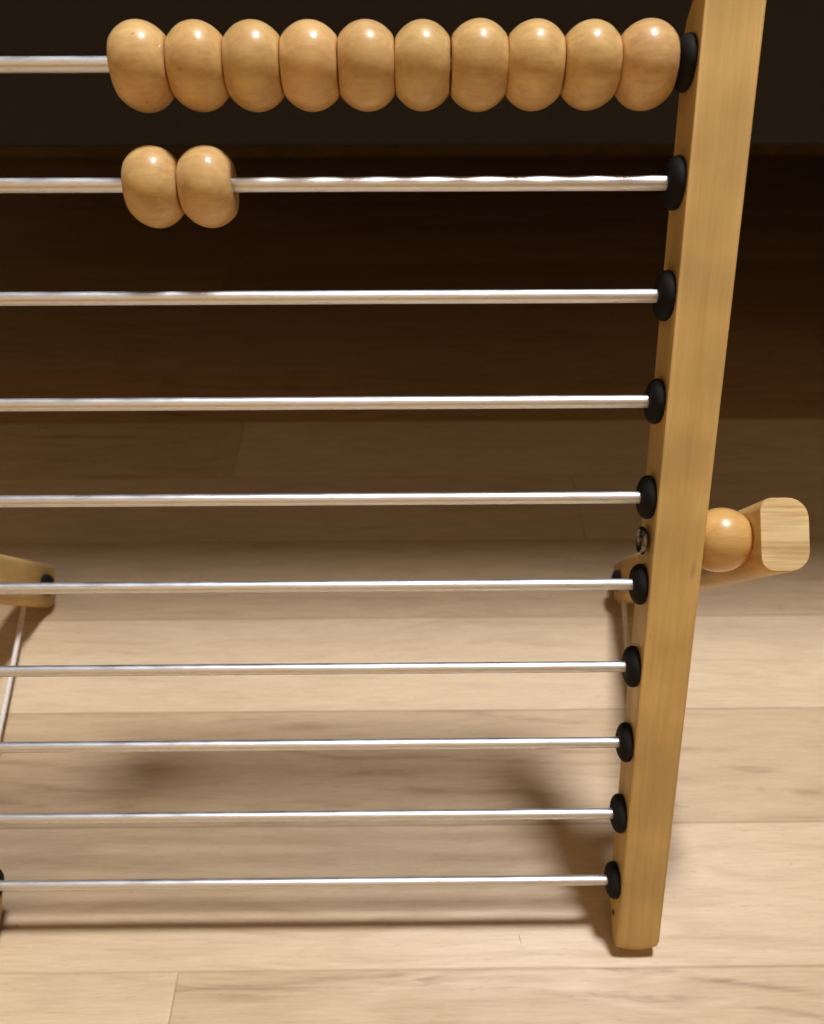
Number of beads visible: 12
